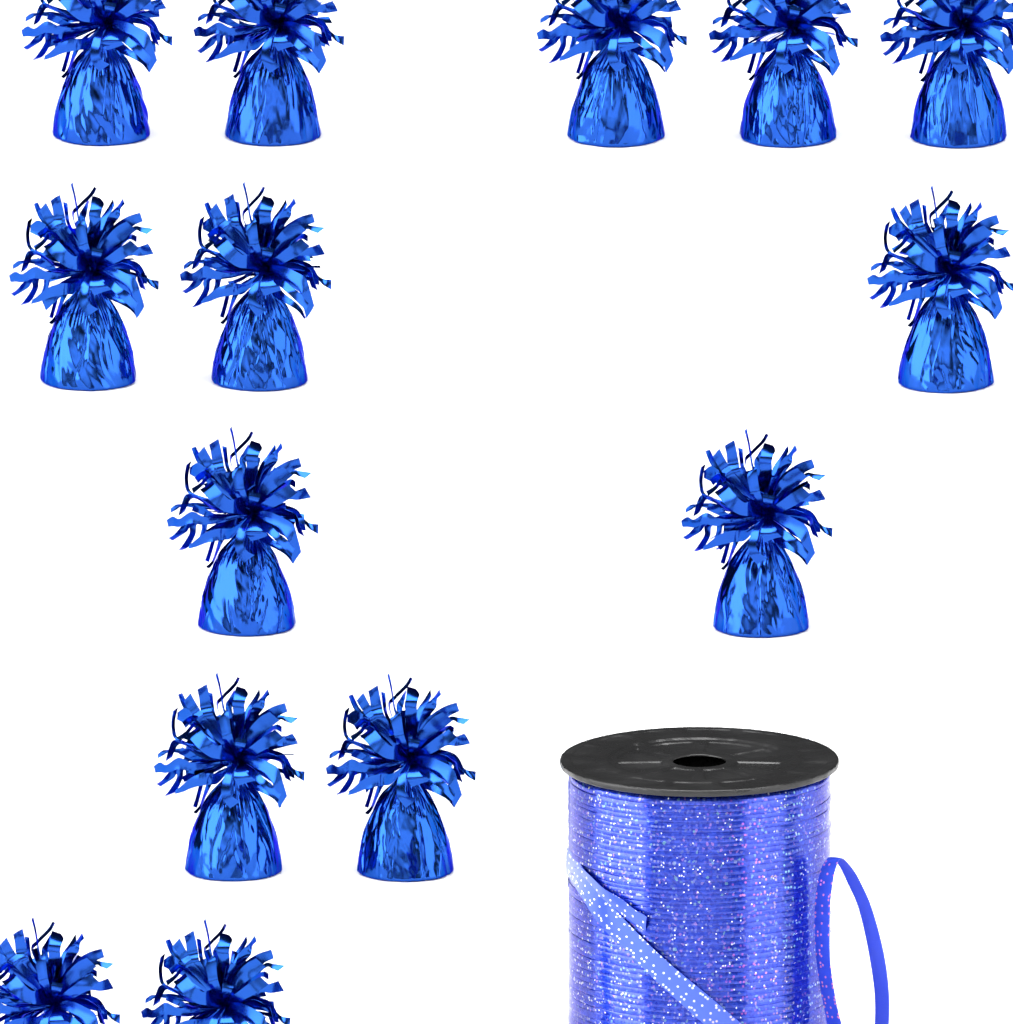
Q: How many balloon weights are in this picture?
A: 14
